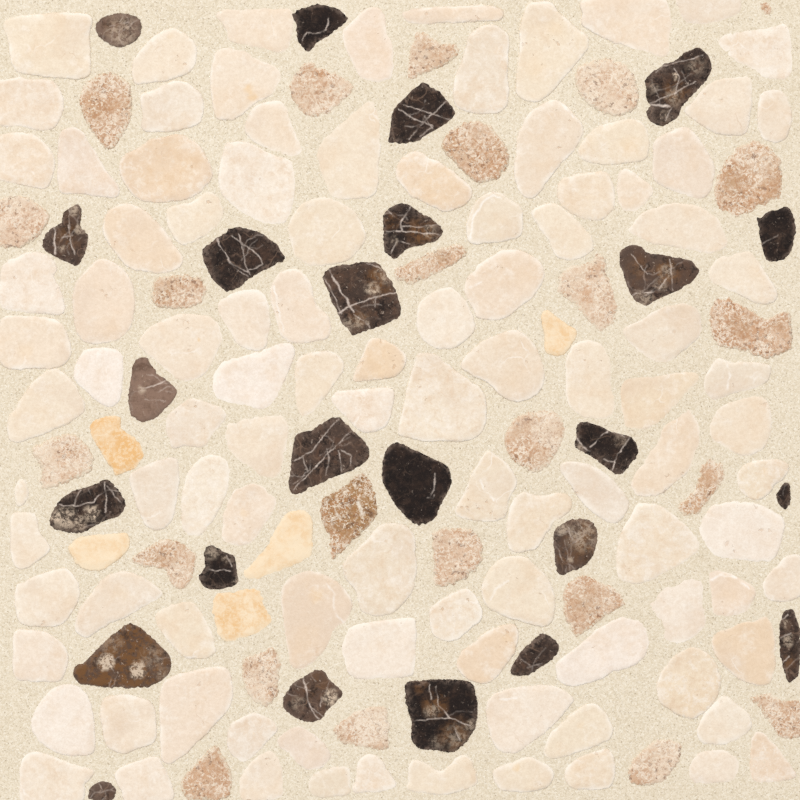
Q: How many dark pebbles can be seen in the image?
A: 24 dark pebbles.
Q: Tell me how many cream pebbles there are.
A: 103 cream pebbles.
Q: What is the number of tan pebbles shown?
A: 24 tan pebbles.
